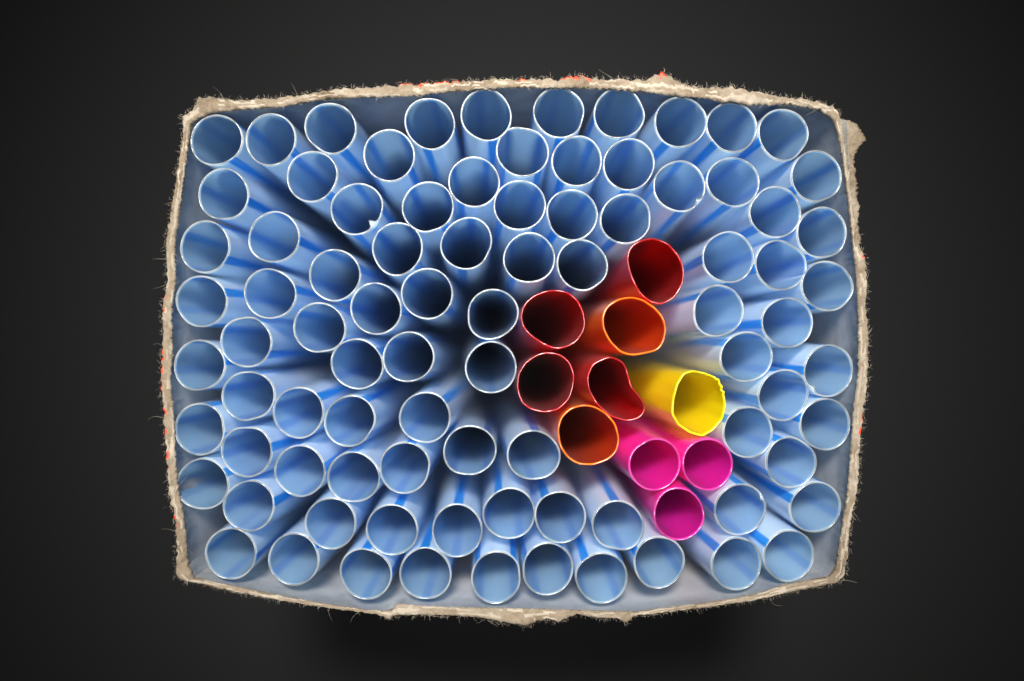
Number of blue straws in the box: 87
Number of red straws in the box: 4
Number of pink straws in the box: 3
